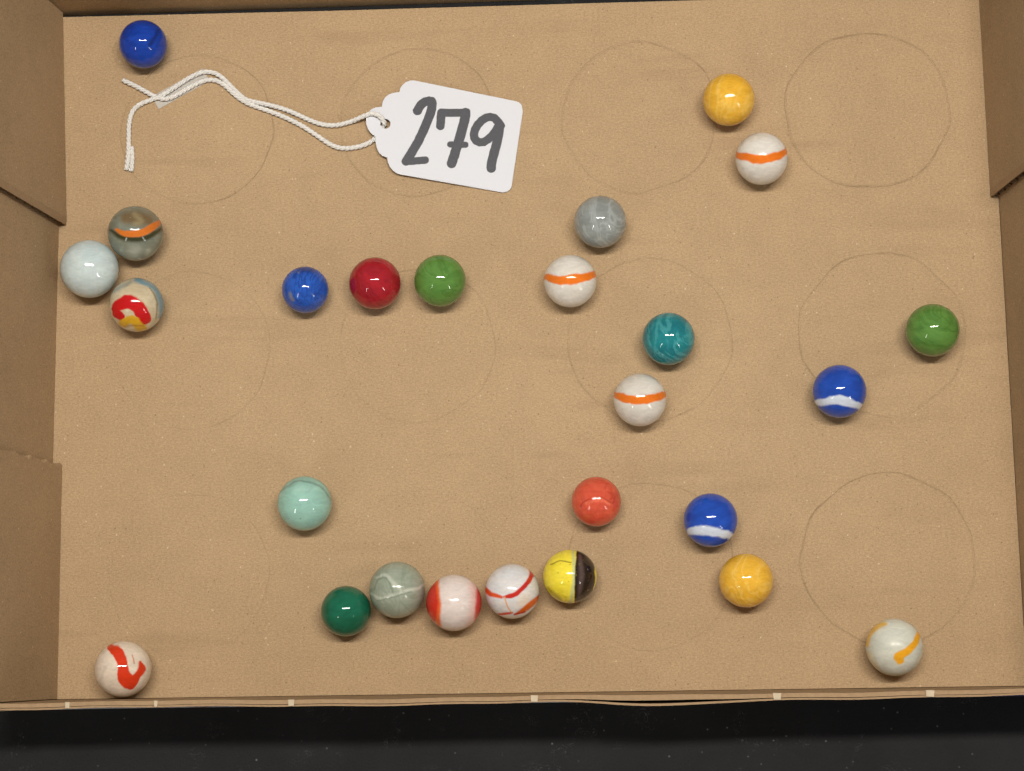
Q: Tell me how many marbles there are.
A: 26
